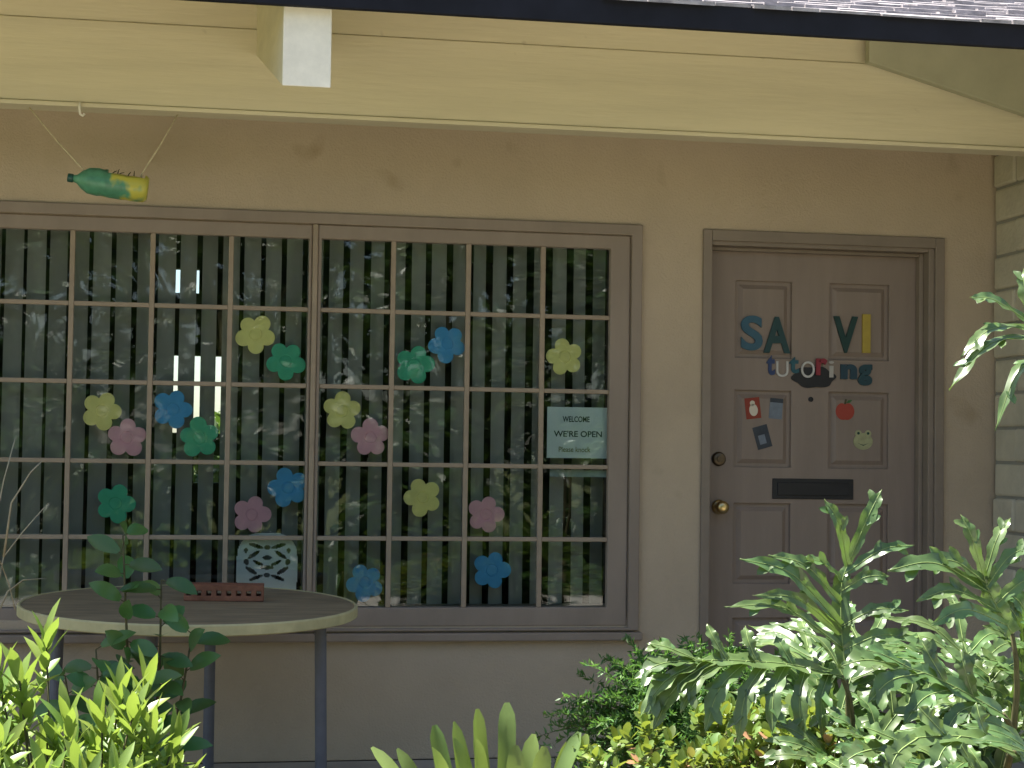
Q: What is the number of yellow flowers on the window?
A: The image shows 5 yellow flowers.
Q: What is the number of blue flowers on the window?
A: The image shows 5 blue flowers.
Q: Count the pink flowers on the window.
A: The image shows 4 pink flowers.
